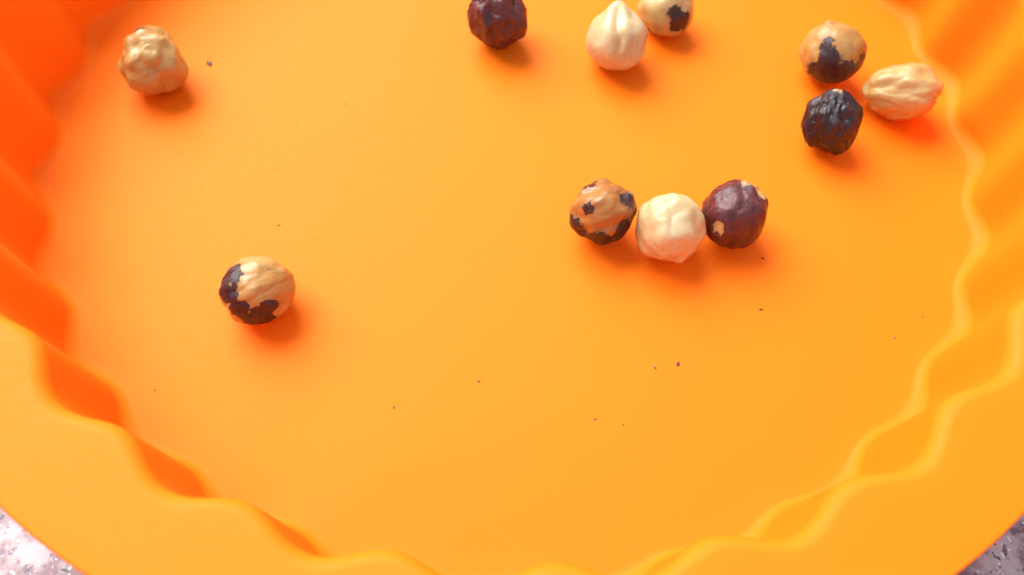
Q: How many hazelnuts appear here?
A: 11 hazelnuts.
